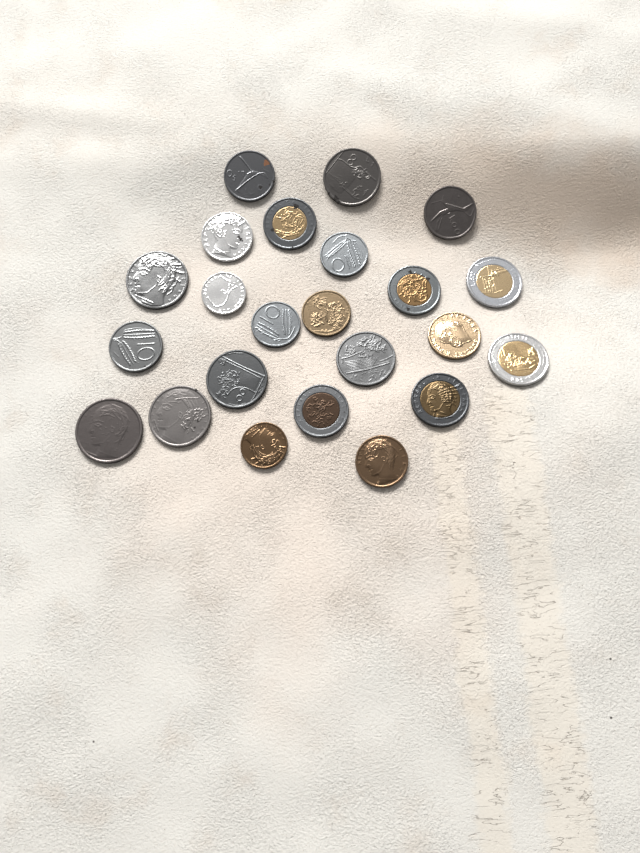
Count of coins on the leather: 23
